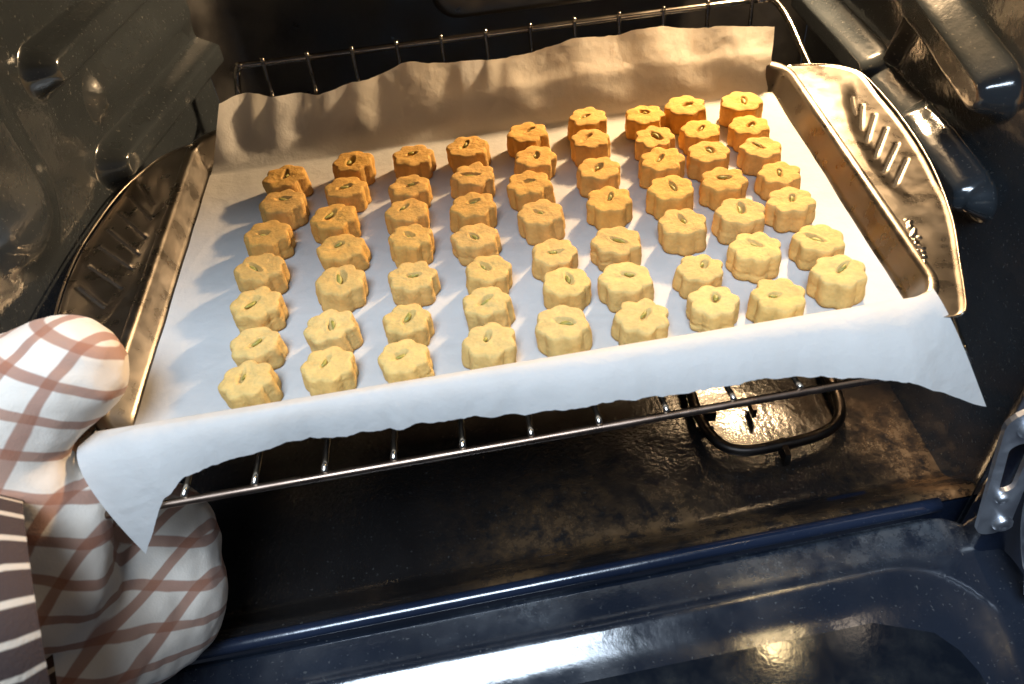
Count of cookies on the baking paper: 63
